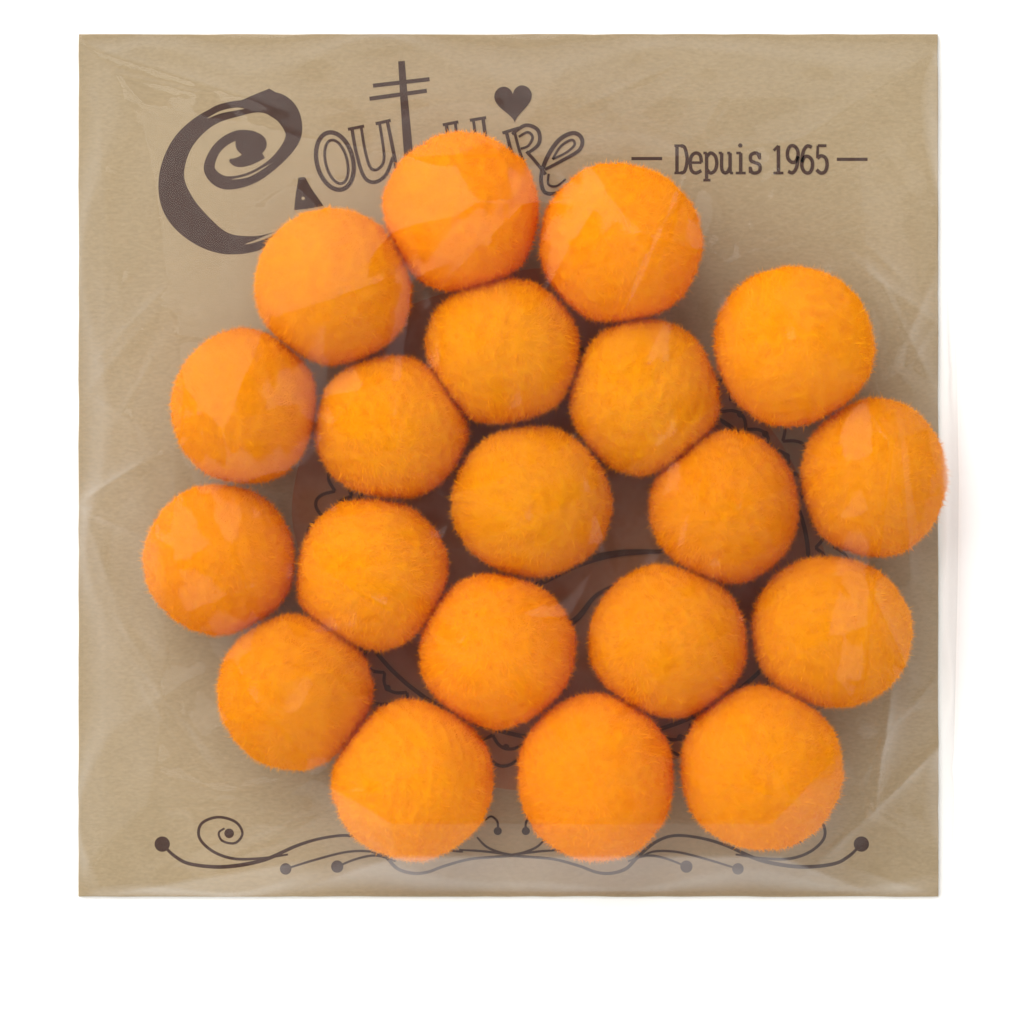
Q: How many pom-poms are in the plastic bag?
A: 20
